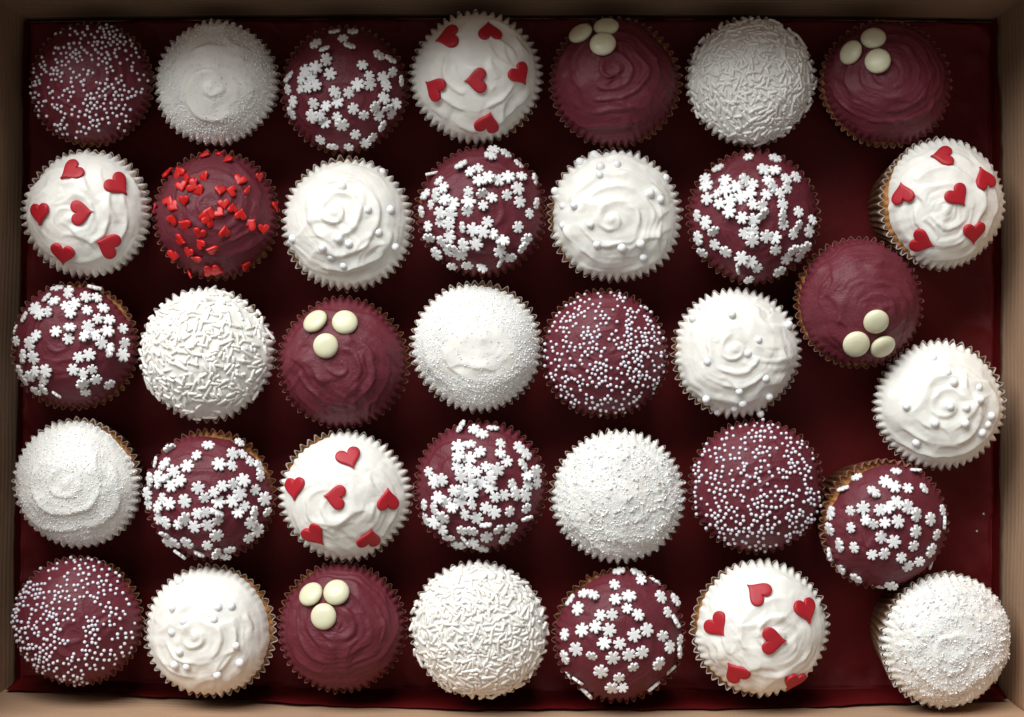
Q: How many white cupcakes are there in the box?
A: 18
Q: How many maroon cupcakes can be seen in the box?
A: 18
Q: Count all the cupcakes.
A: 36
